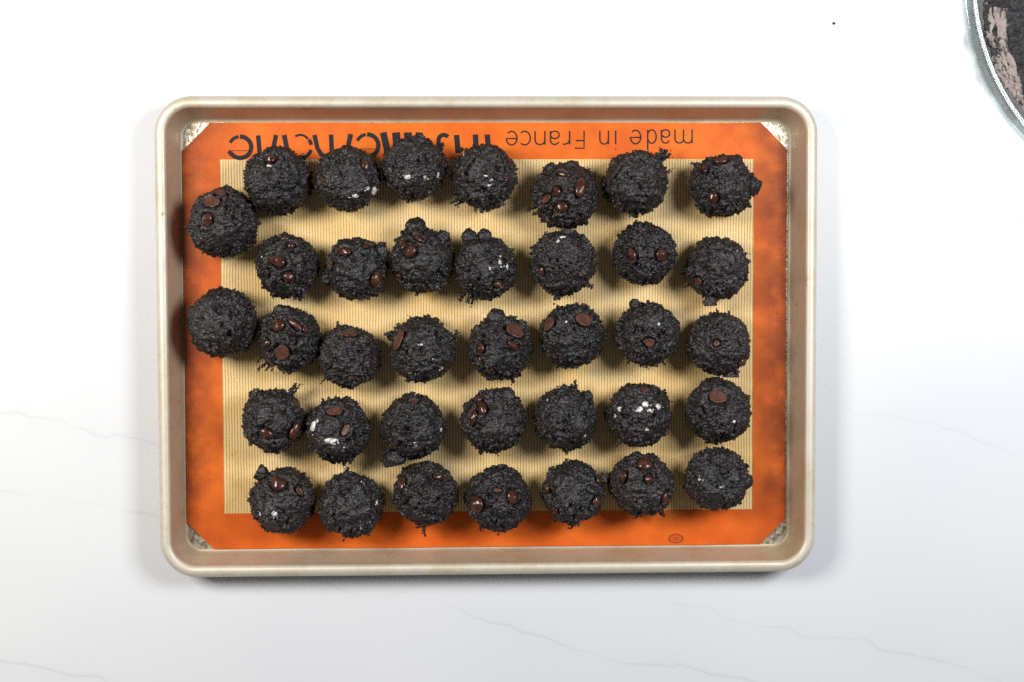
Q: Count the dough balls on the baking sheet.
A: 37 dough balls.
